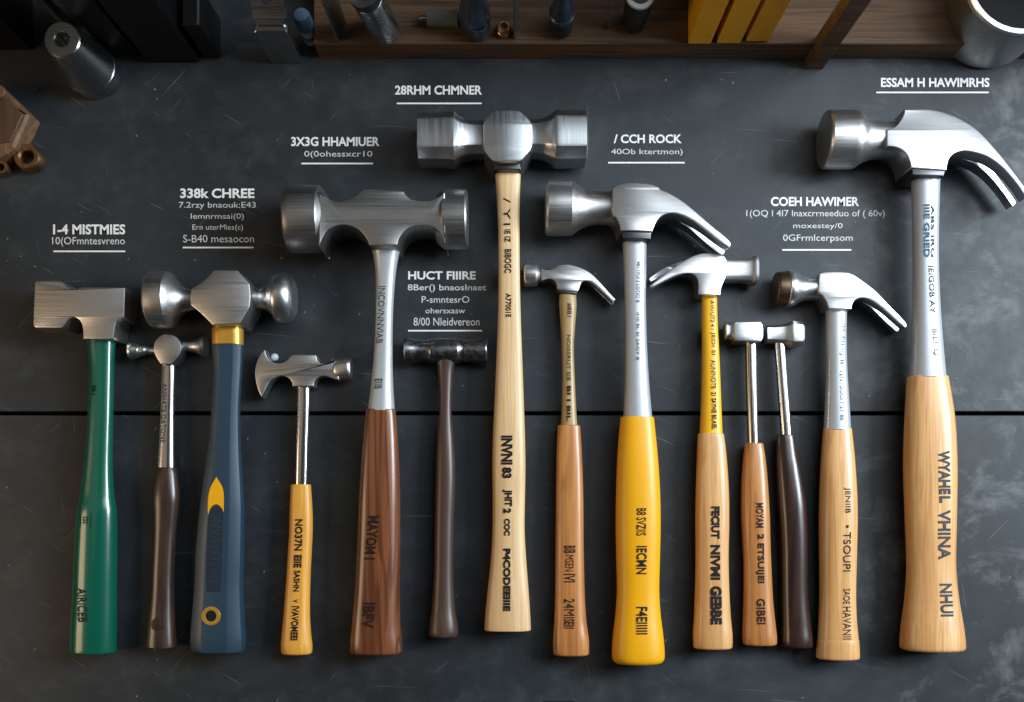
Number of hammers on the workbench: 14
